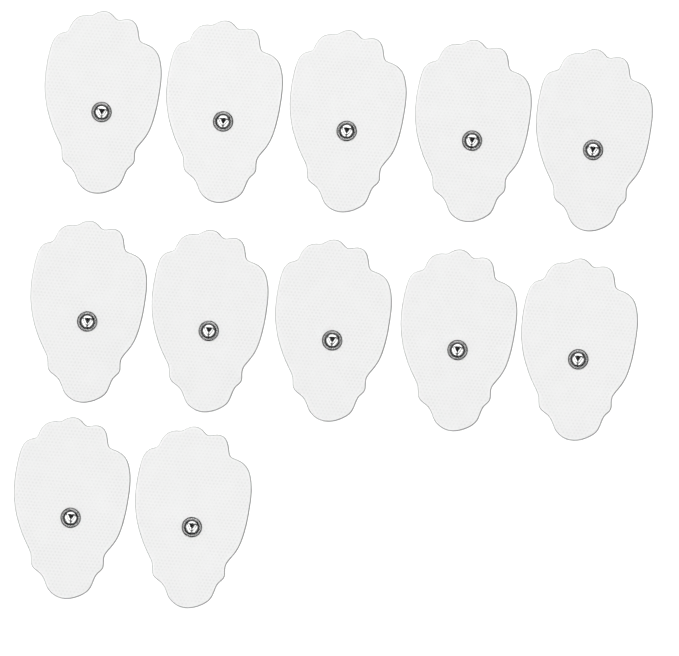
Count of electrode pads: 12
